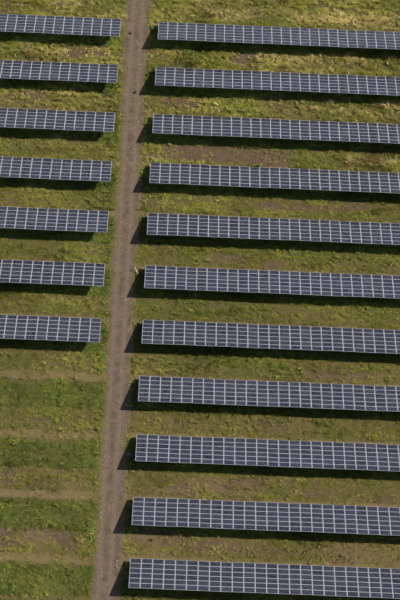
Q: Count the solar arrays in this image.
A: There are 18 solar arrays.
